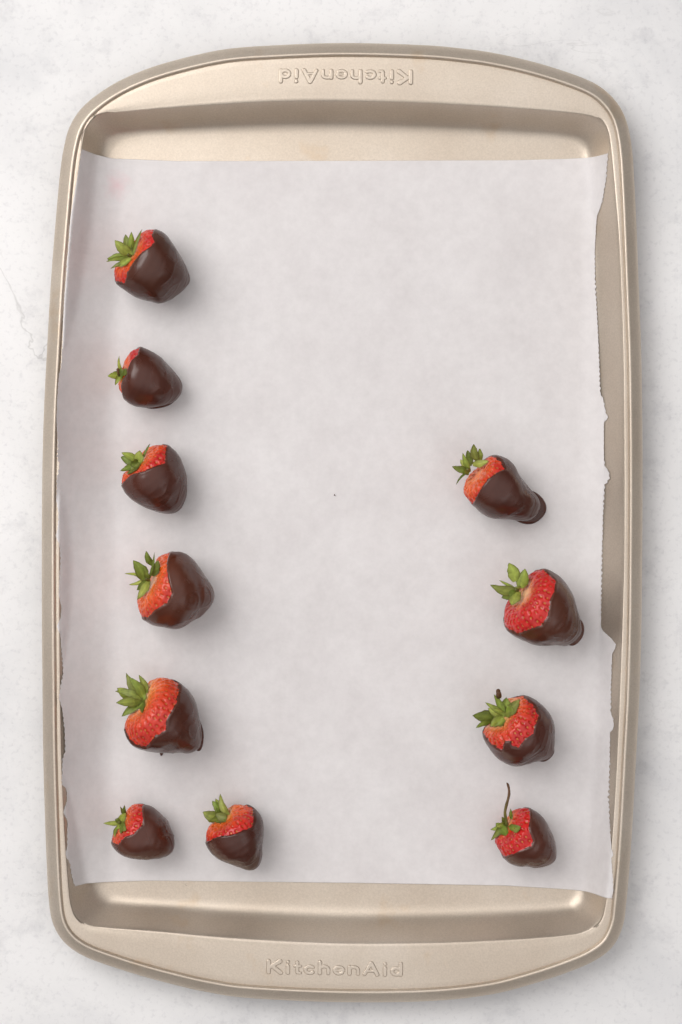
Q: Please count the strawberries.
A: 11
